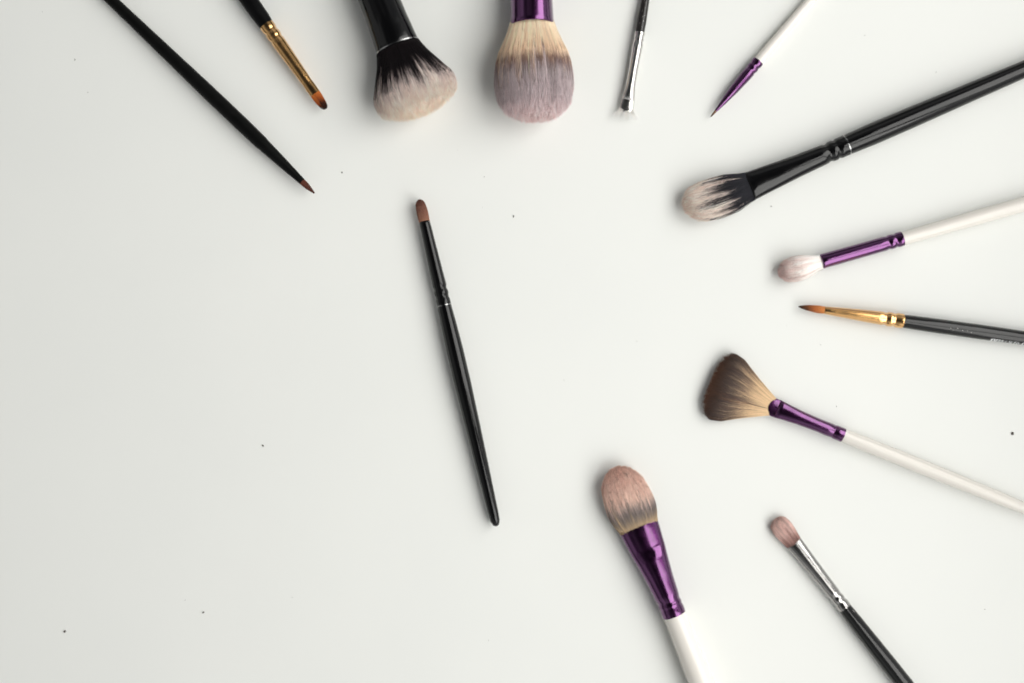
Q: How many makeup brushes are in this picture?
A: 13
